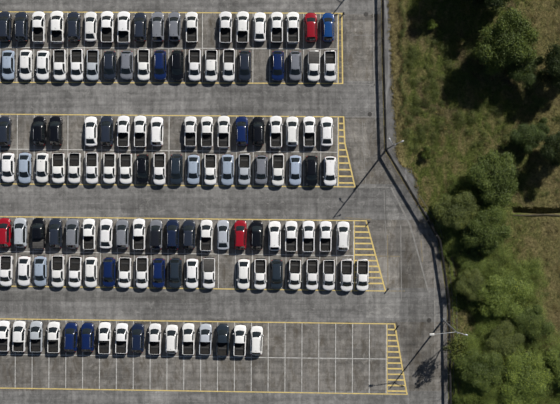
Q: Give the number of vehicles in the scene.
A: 133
